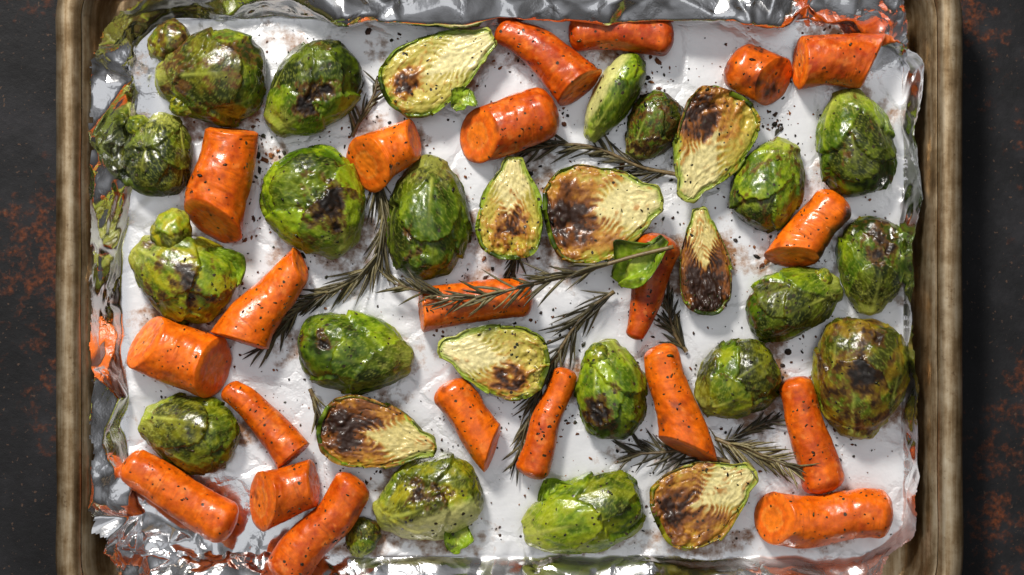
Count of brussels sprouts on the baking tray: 28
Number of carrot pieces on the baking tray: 21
